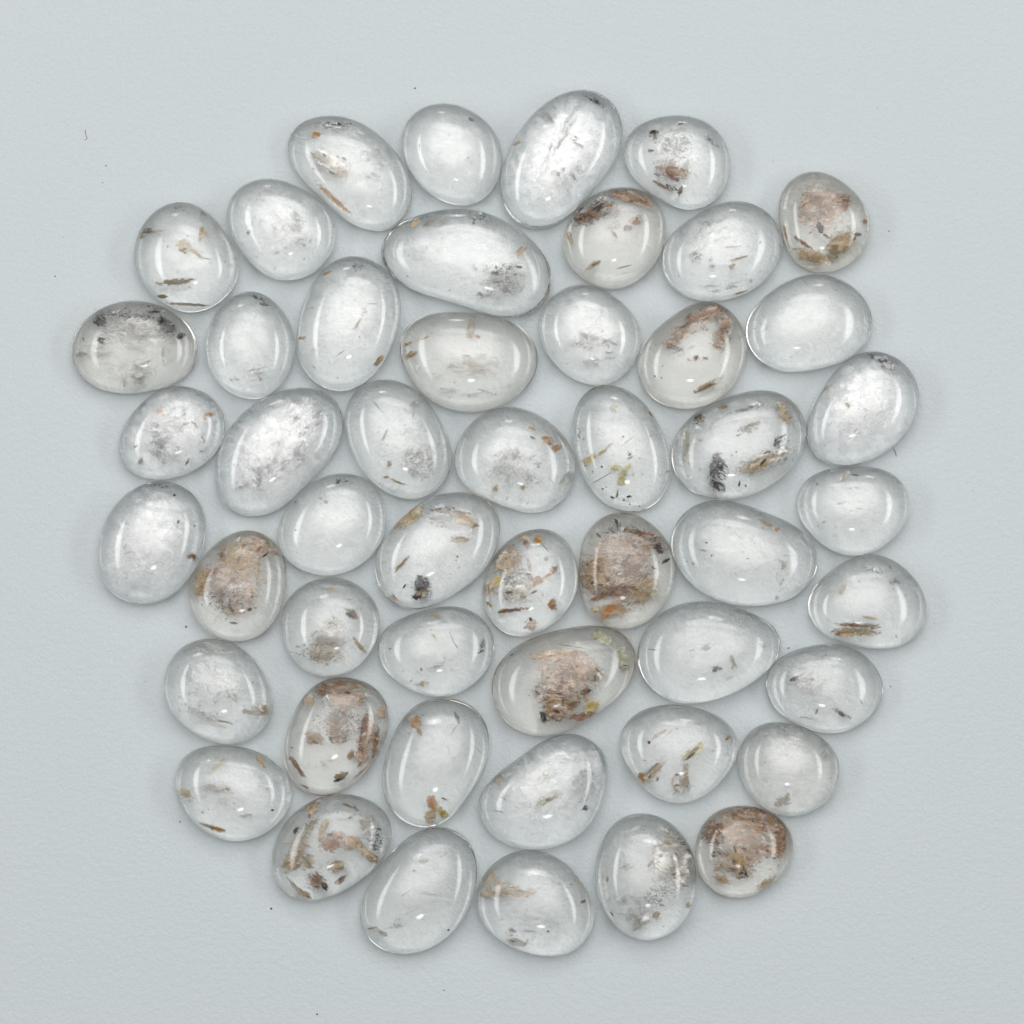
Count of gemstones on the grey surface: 50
